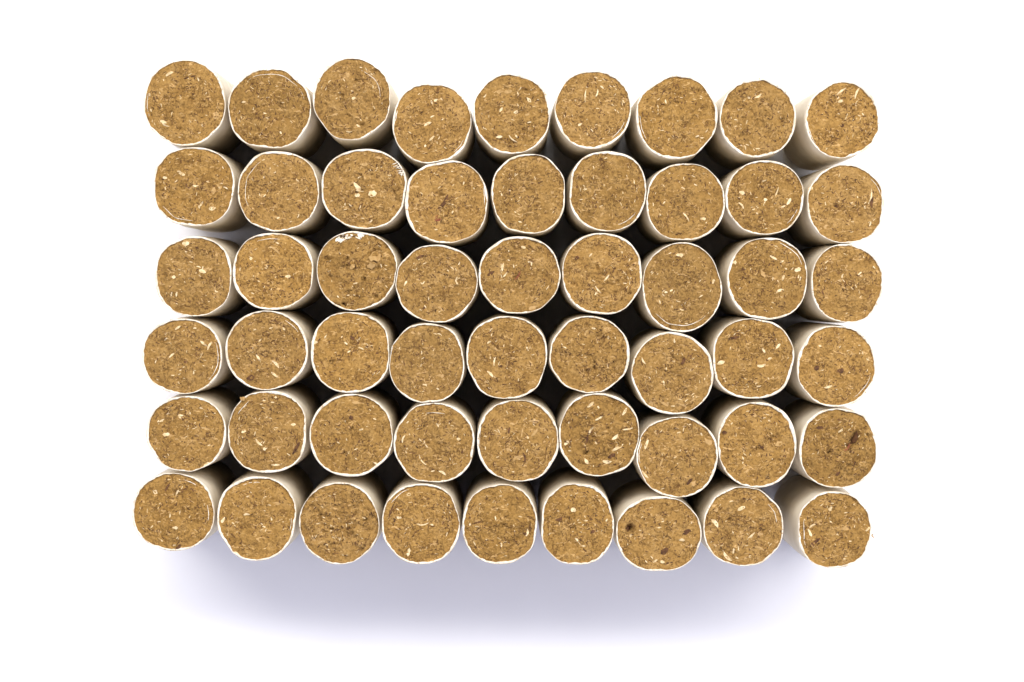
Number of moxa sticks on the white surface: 54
